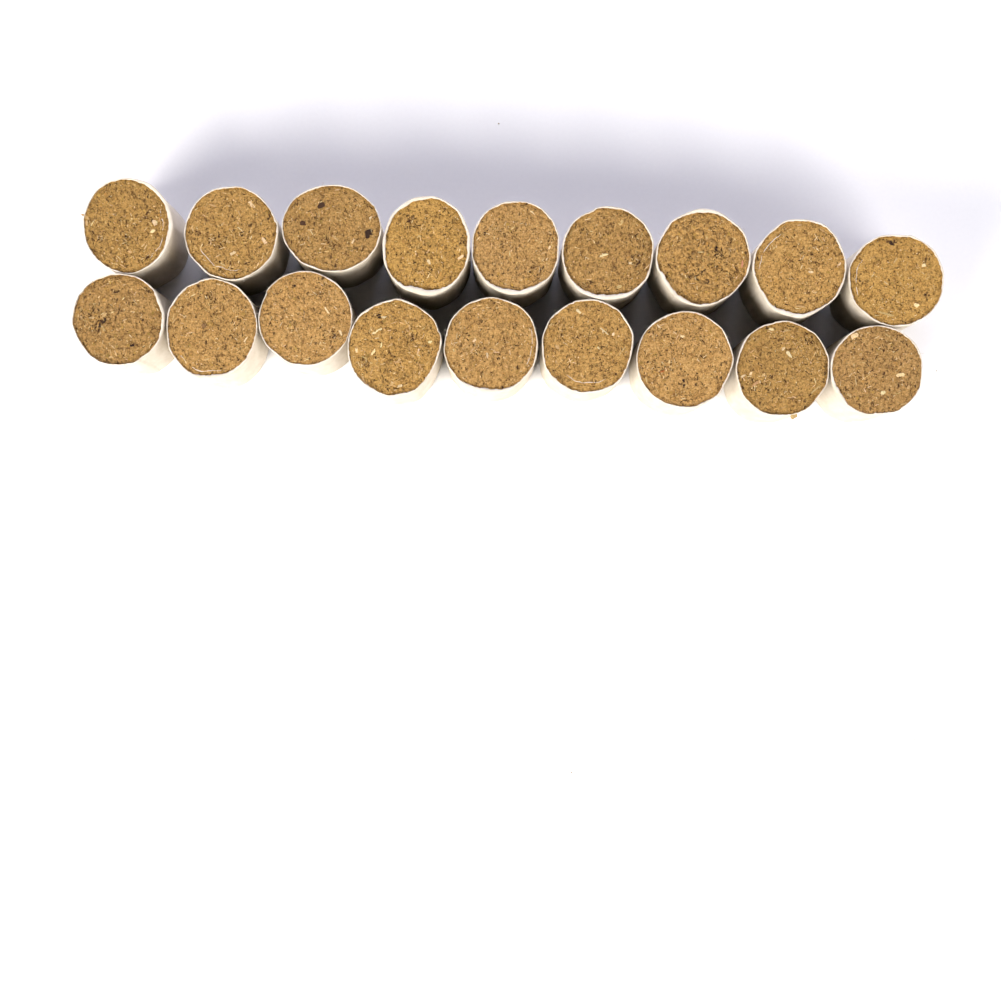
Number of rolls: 18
